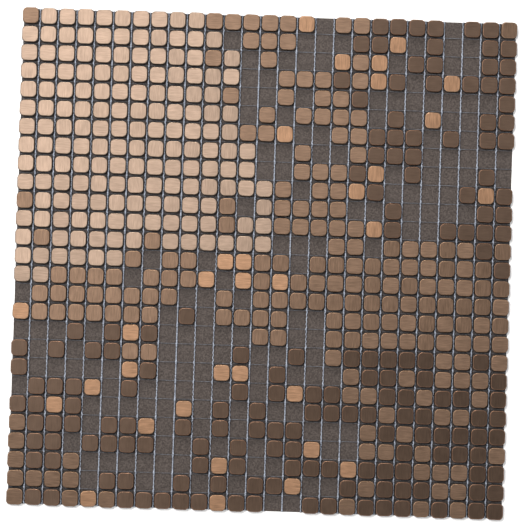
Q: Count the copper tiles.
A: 33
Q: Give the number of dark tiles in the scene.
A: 171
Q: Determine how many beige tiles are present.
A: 162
